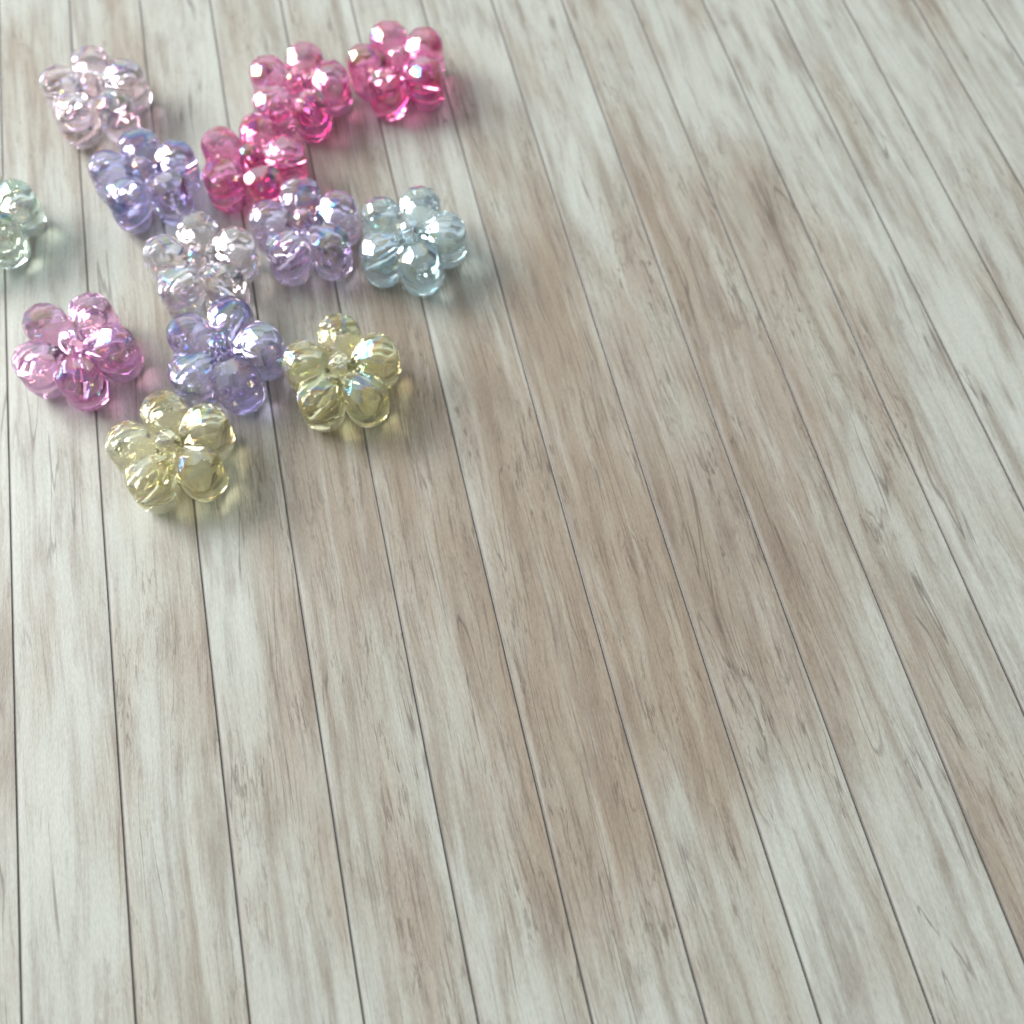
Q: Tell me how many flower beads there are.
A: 13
